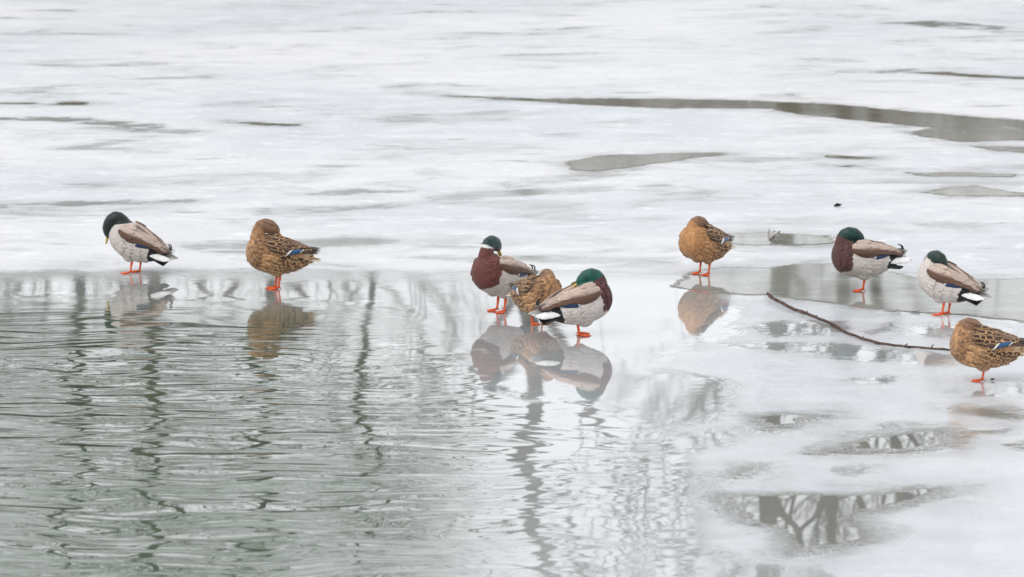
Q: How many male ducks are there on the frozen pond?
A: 5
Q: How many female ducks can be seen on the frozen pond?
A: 4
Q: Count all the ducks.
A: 9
